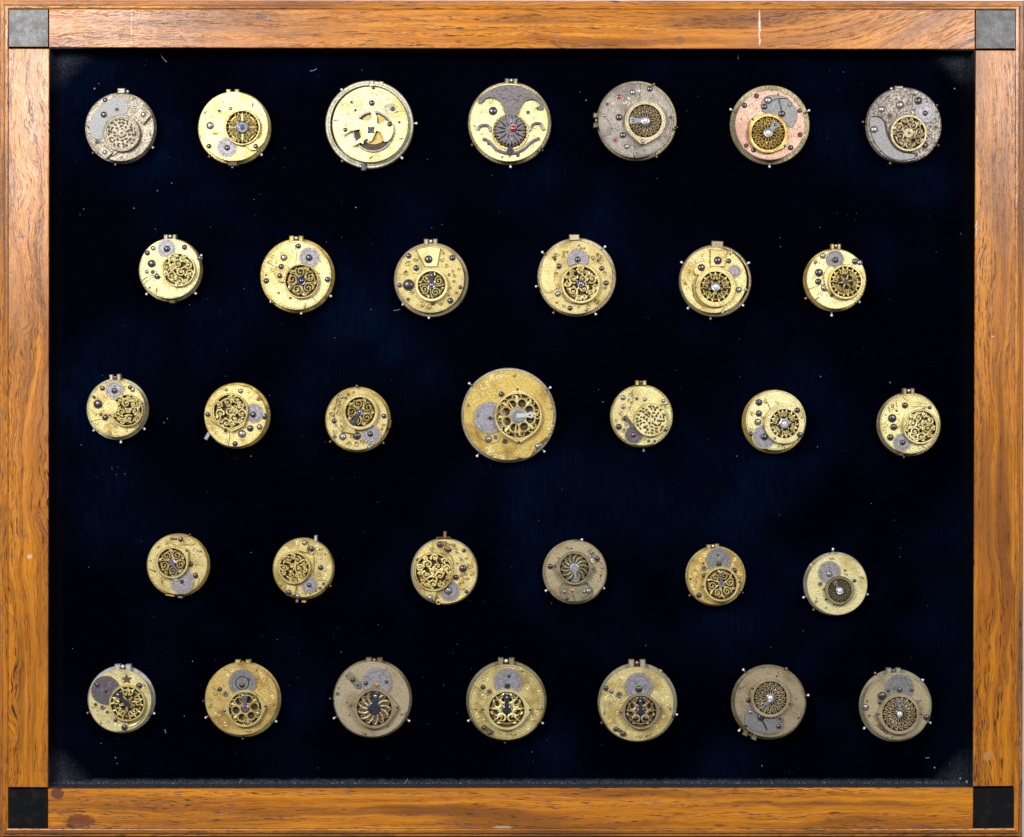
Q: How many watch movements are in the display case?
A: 33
